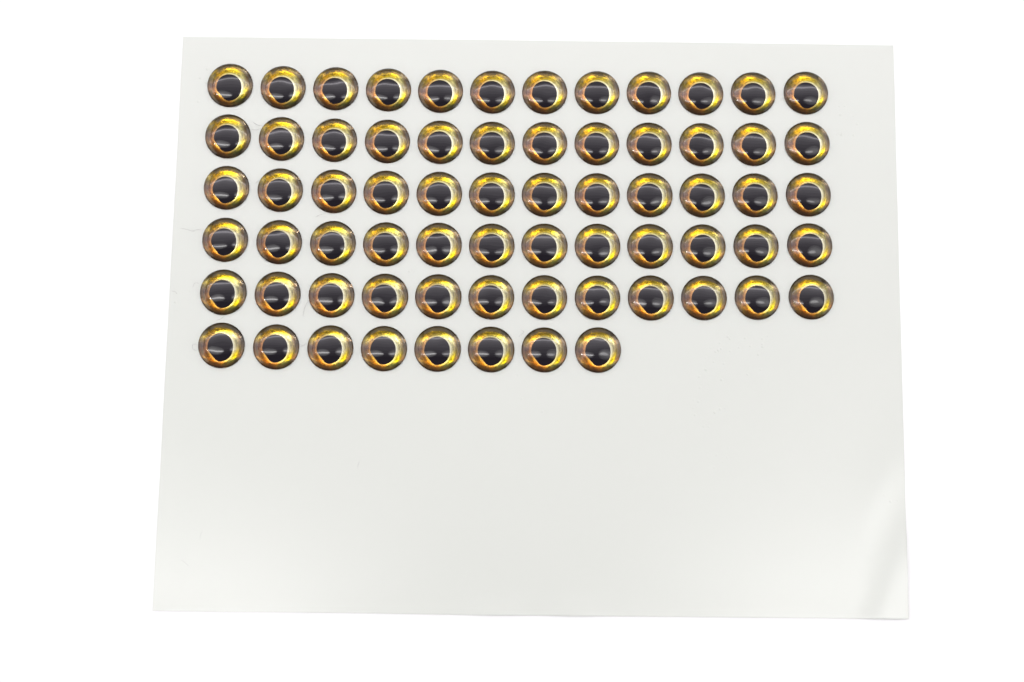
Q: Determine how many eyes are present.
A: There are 68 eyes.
